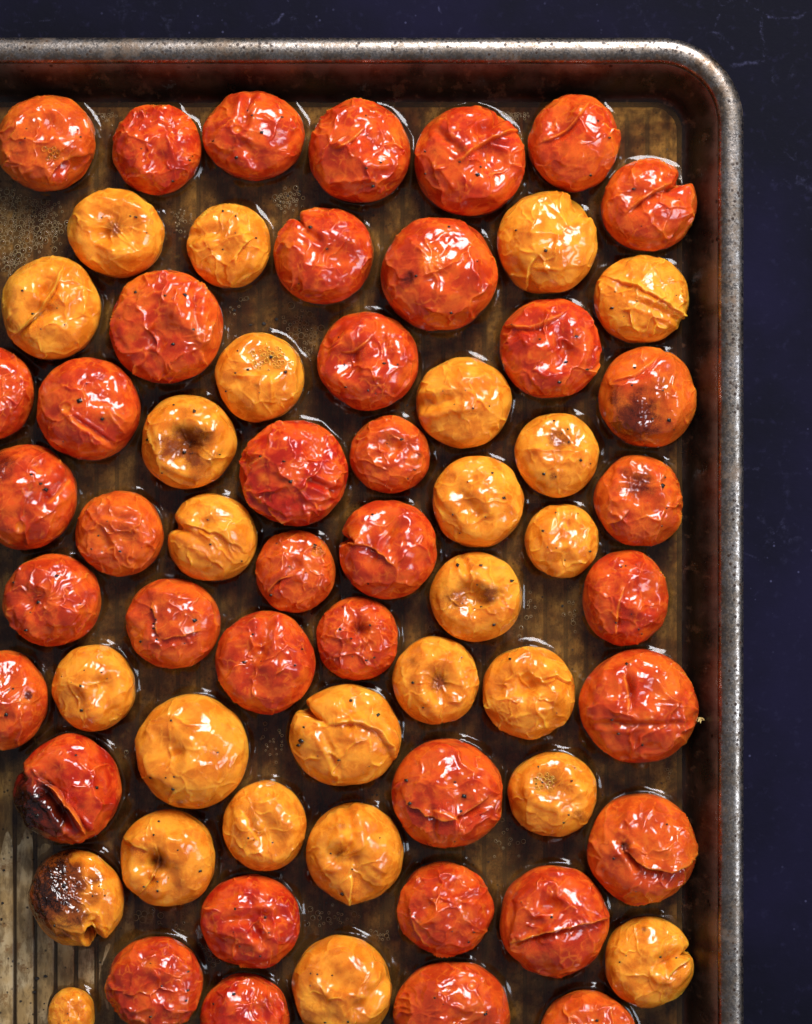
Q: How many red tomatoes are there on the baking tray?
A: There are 39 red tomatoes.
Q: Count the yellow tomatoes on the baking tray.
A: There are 26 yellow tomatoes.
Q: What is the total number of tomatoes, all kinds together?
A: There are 65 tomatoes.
